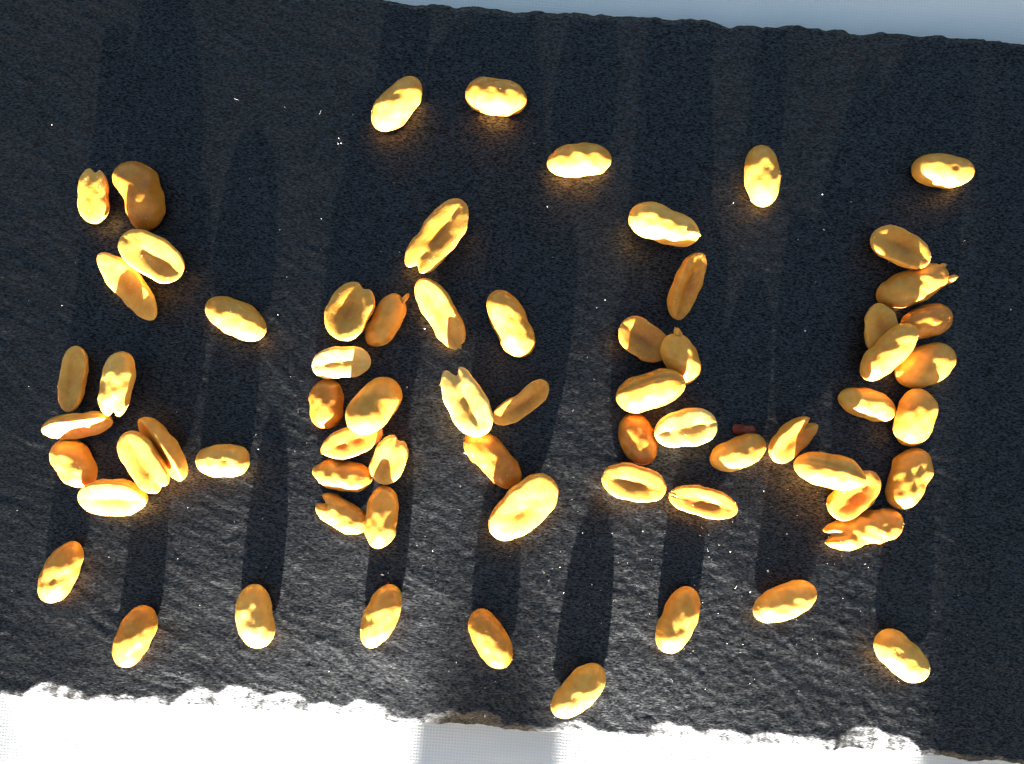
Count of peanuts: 67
